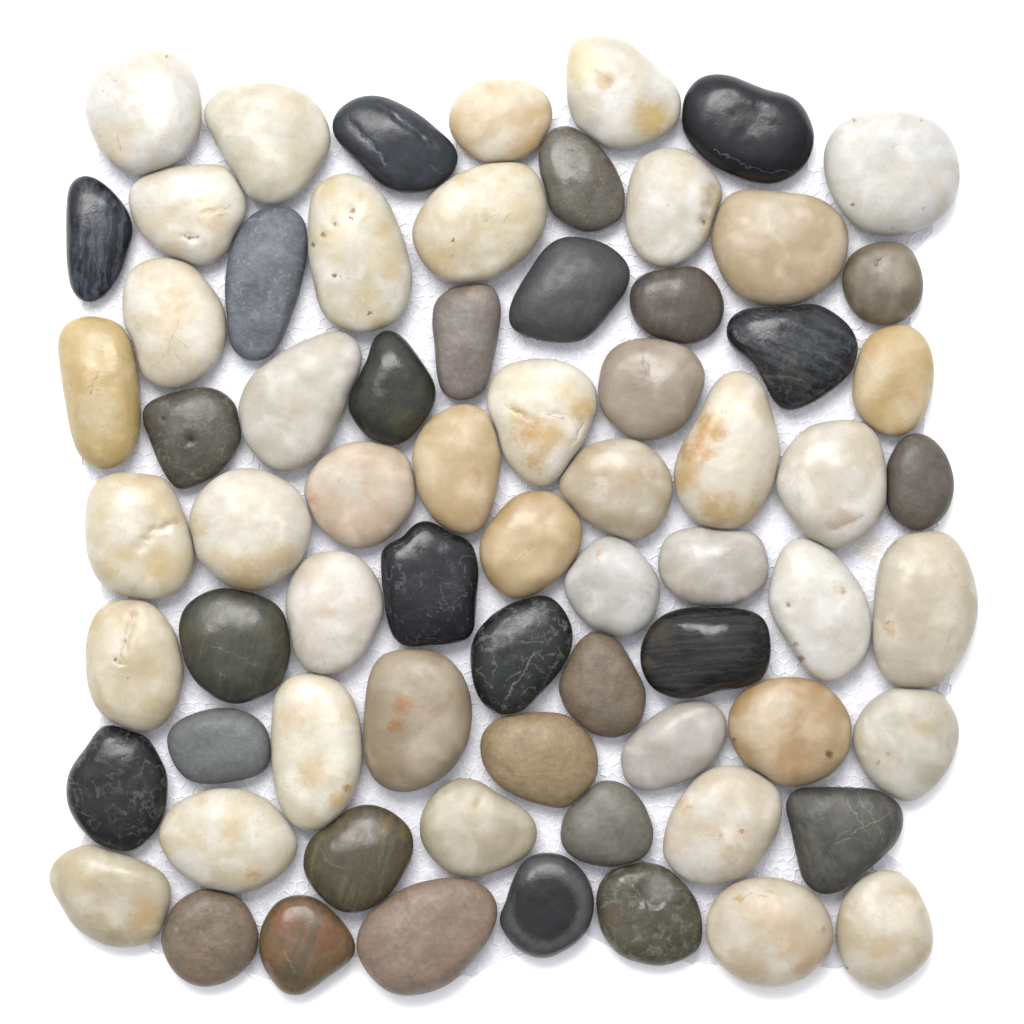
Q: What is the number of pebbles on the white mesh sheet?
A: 70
